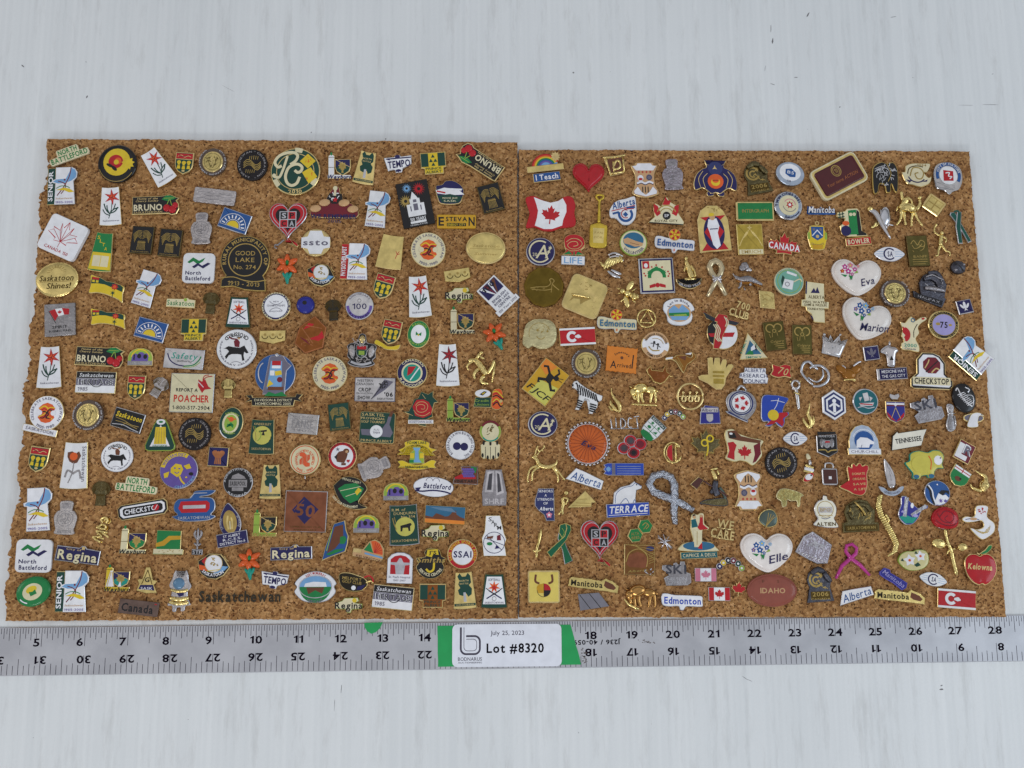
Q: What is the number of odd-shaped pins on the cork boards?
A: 200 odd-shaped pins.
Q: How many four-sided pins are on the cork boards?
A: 62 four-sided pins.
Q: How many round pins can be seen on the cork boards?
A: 51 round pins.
